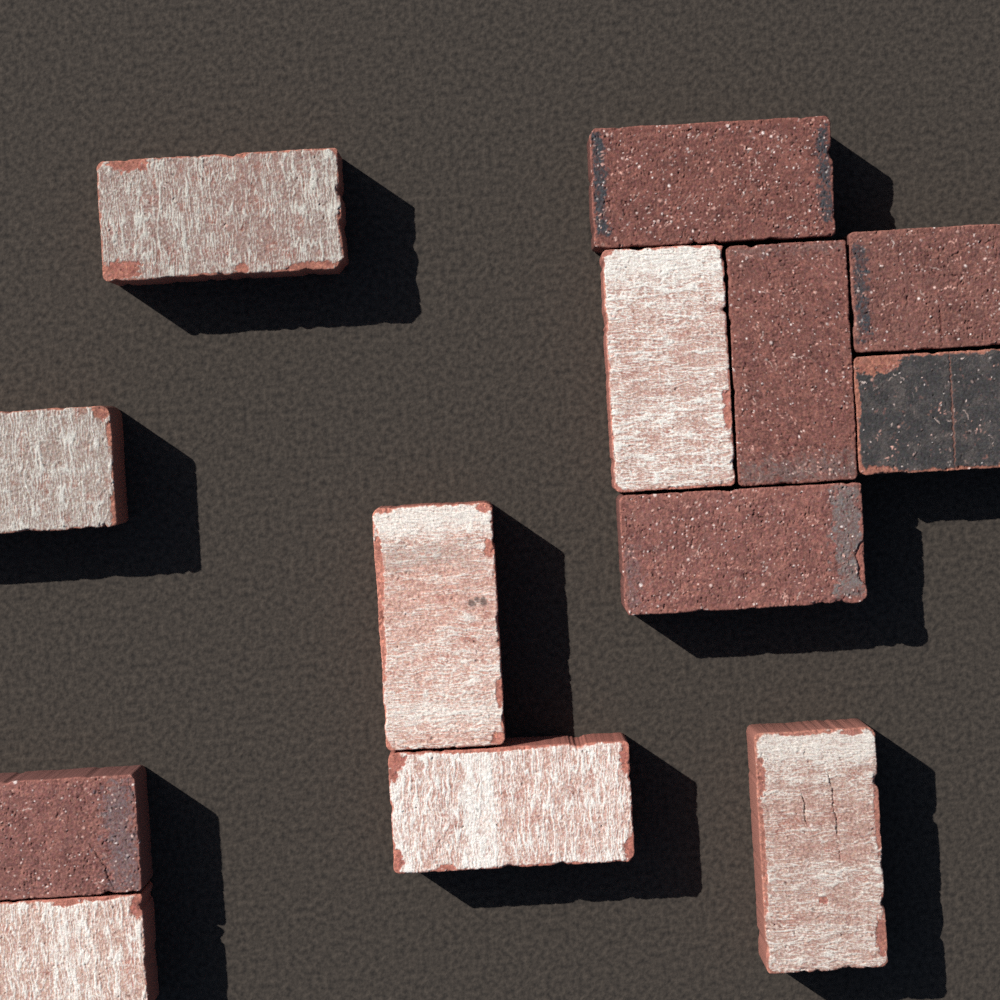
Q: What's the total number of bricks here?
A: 13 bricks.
